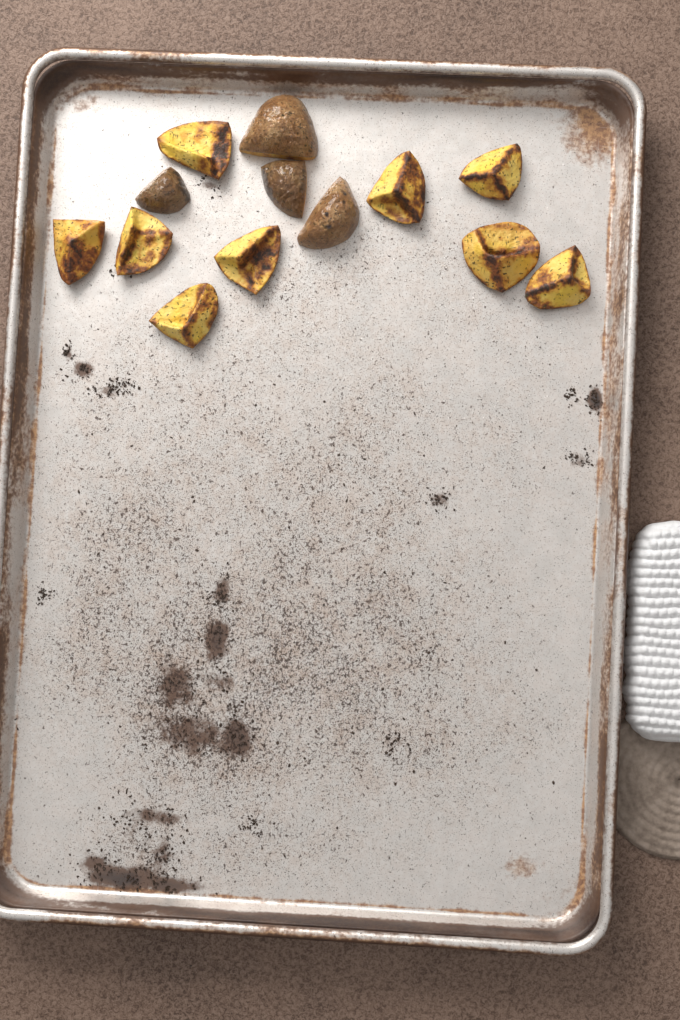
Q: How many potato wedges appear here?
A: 13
